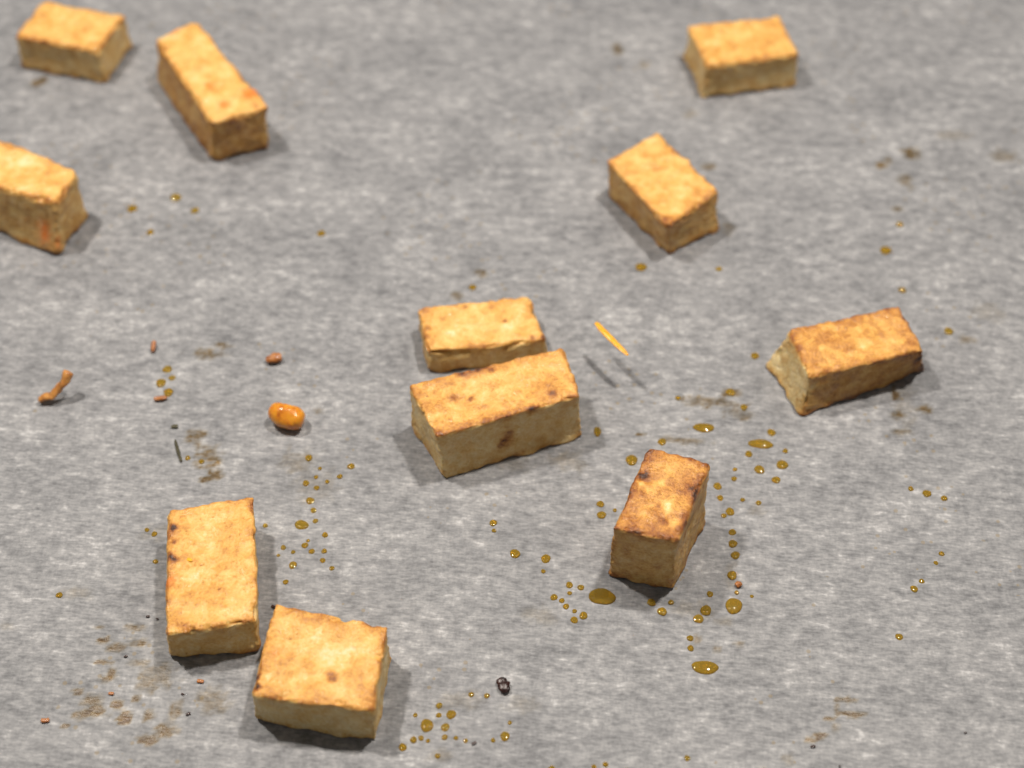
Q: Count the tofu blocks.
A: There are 11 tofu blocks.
